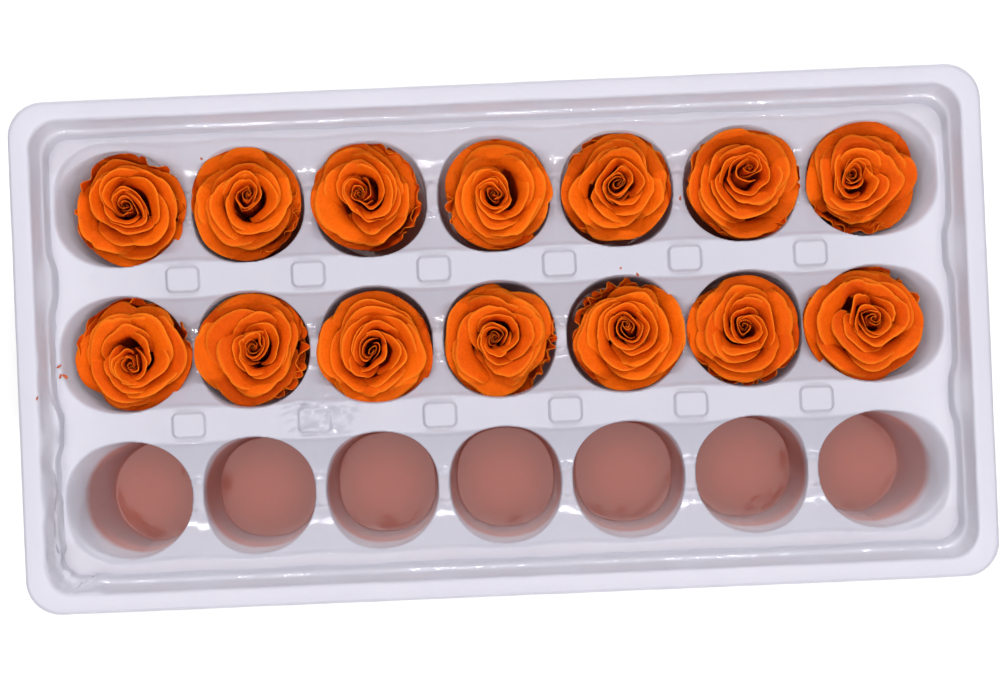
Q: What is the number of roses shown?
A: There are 14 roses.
